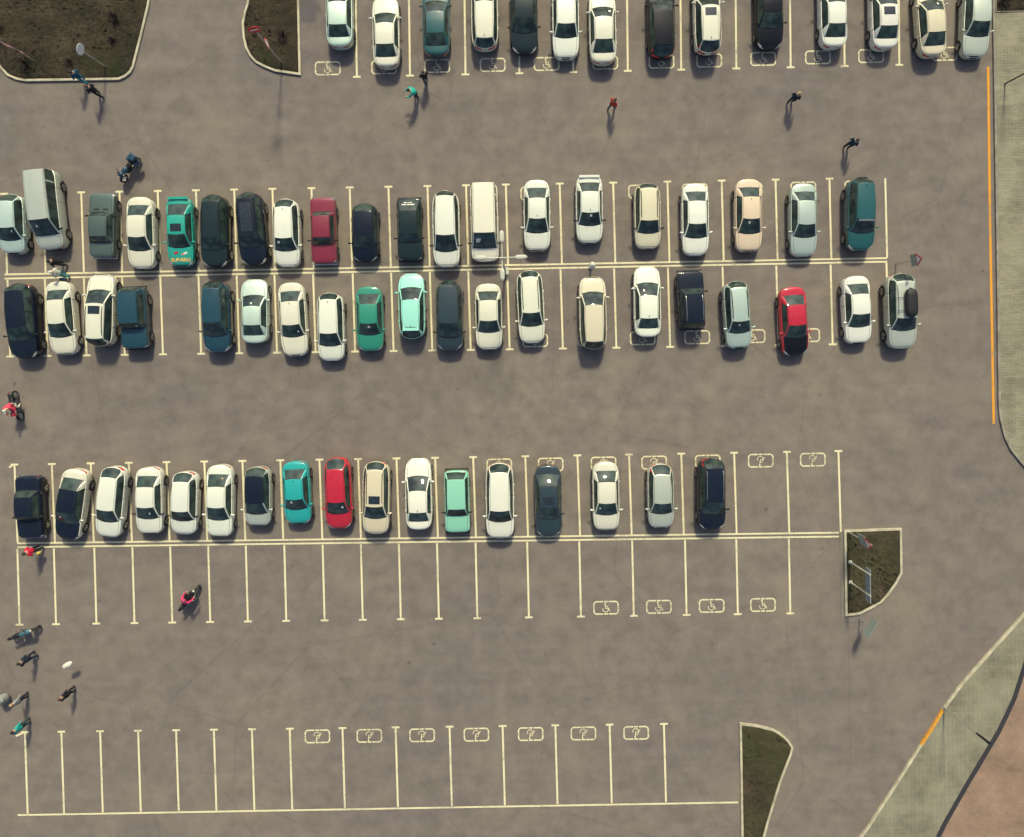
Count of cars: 71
